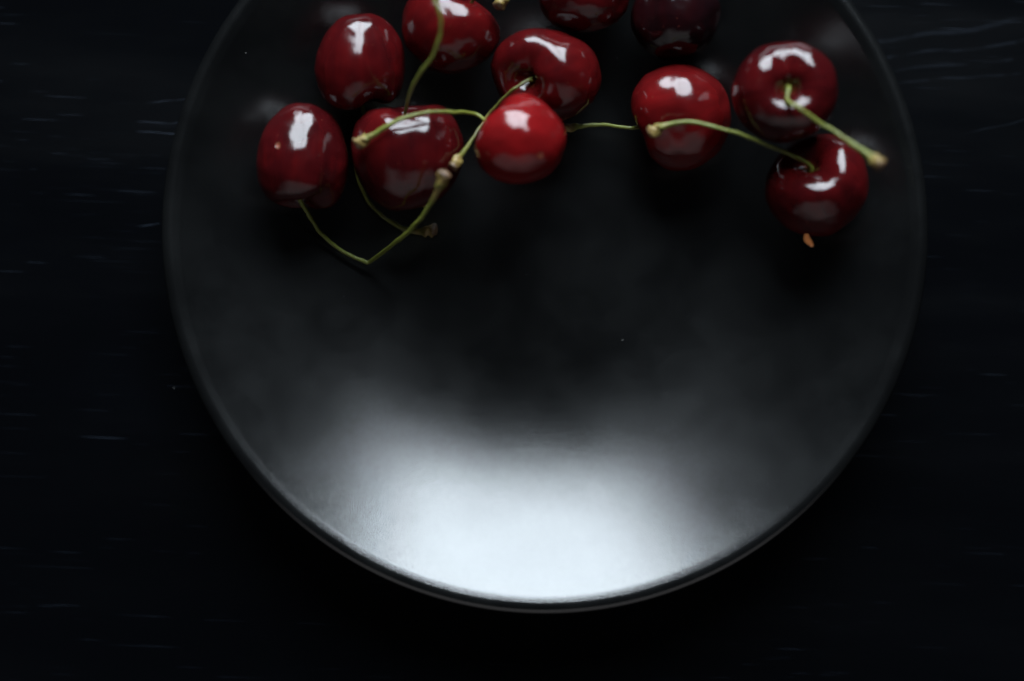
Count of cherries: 11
